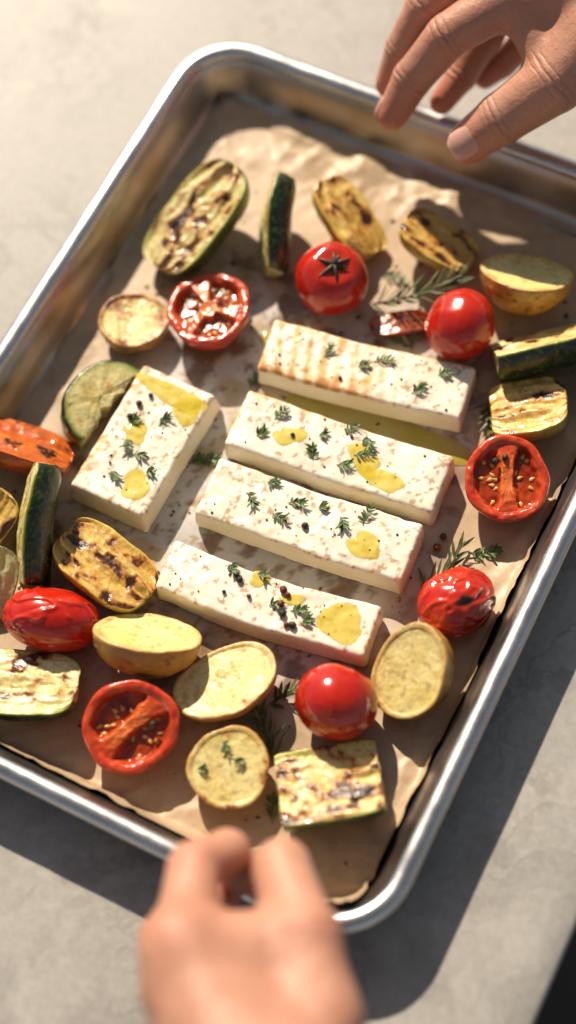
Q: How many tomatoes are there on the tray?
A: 8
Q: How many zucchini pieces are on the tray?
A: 7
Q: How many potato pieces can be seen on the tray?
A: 6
